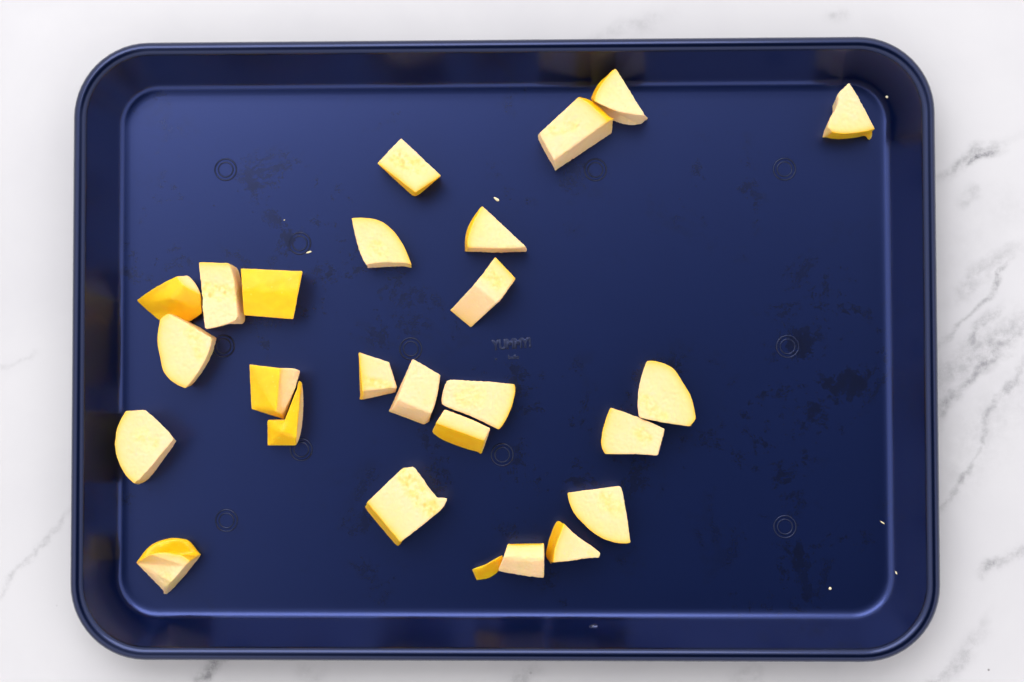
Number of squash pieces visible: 26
